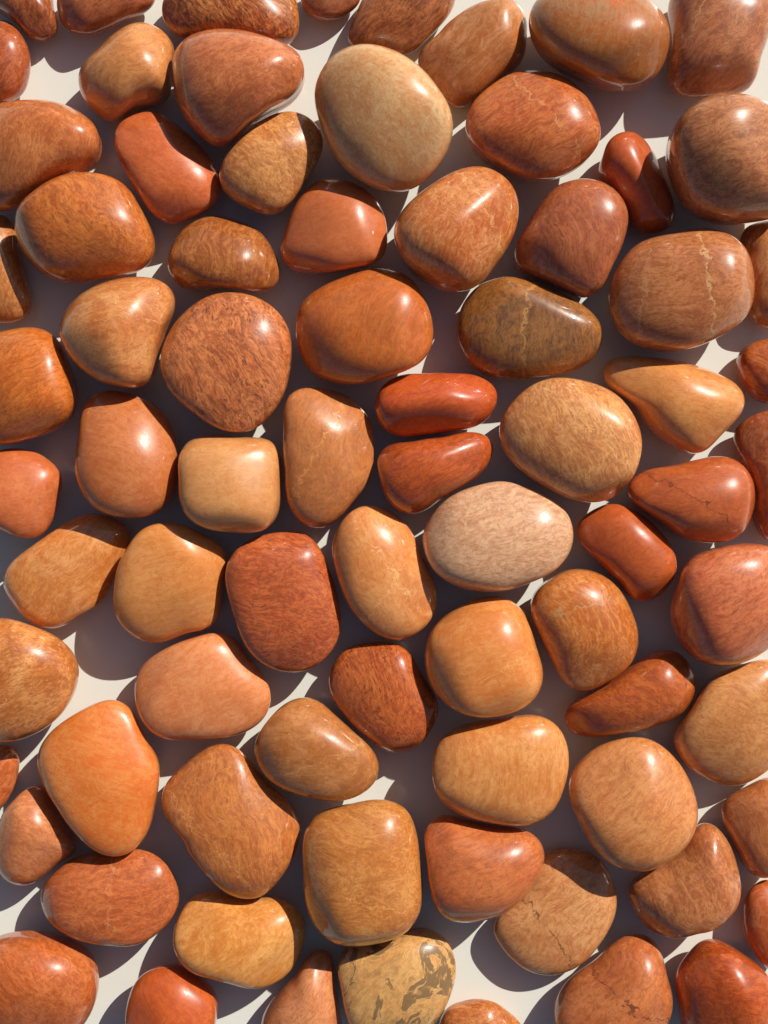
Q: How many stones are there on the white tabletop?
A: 78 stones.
